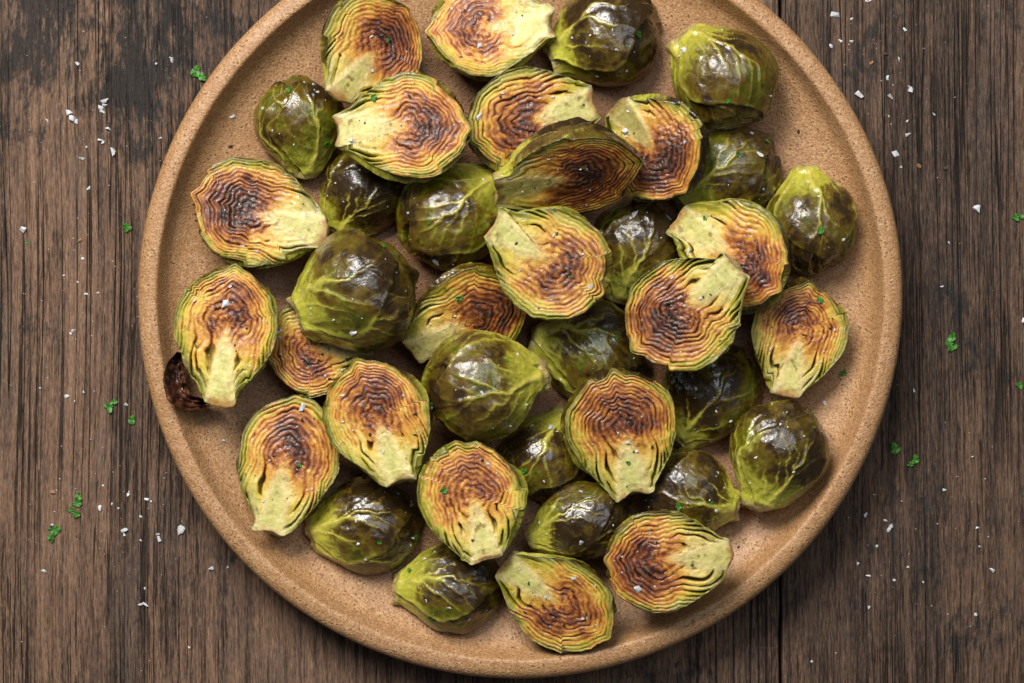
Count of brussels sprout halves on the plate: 38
